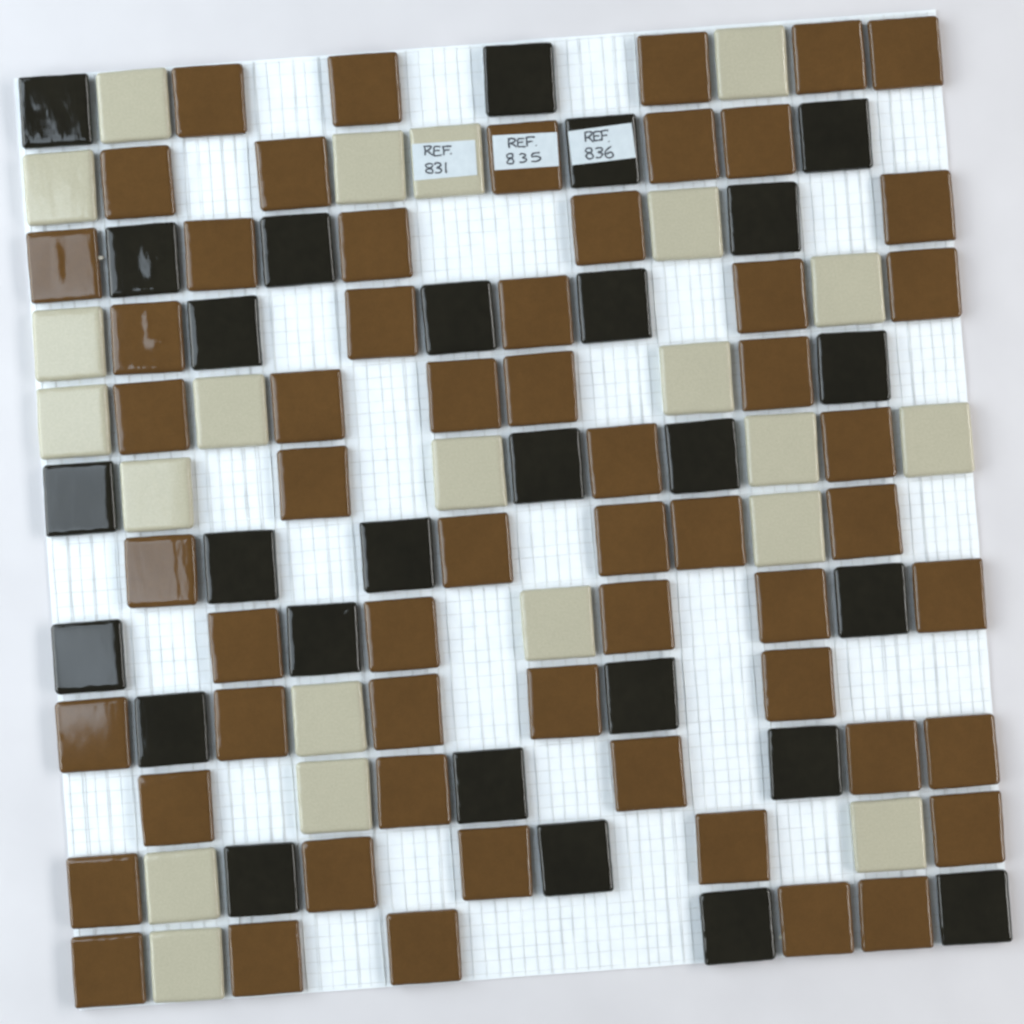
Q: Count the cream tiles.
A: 22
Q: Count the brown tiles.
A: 58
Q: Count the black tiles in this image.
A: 27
